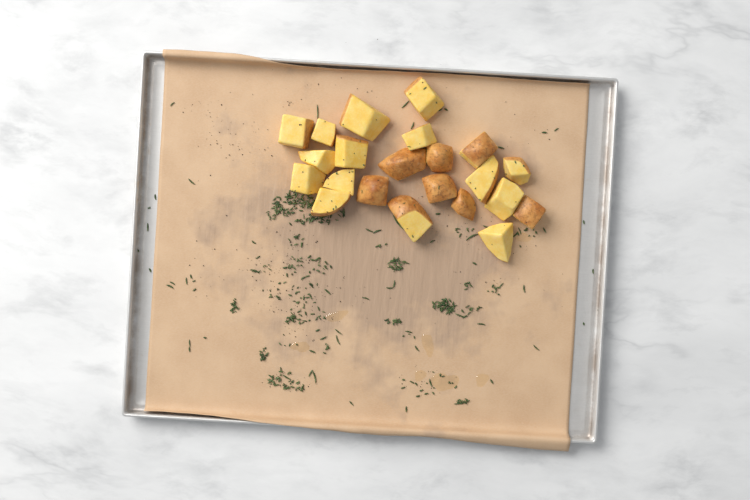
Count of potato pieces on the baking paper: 22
